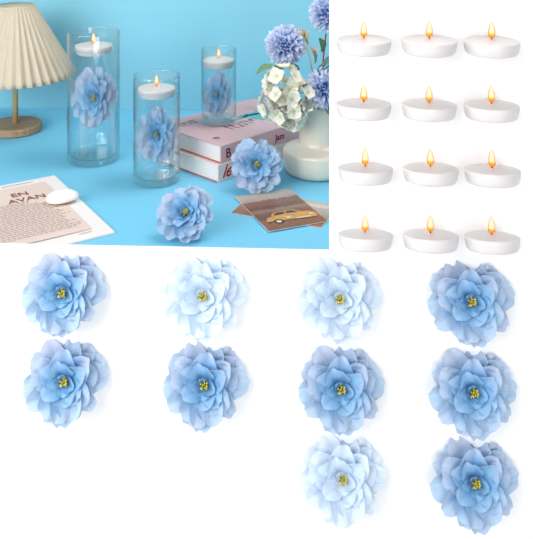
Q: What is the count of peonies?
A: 15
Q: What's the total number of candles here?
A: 15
